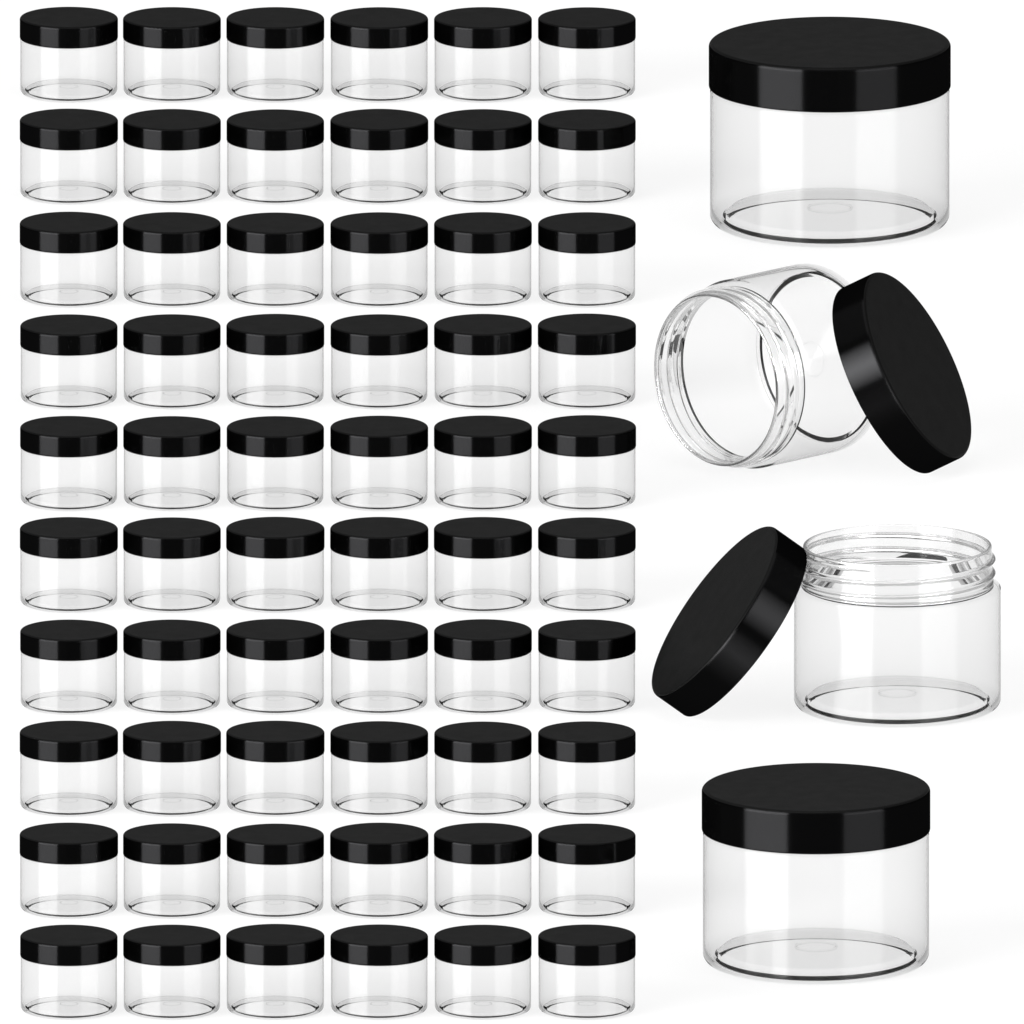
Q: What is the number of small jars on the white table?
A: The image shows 60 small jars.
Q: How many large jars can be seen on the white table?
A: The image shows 4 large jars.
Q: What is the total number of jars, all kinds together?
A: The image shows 64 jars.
